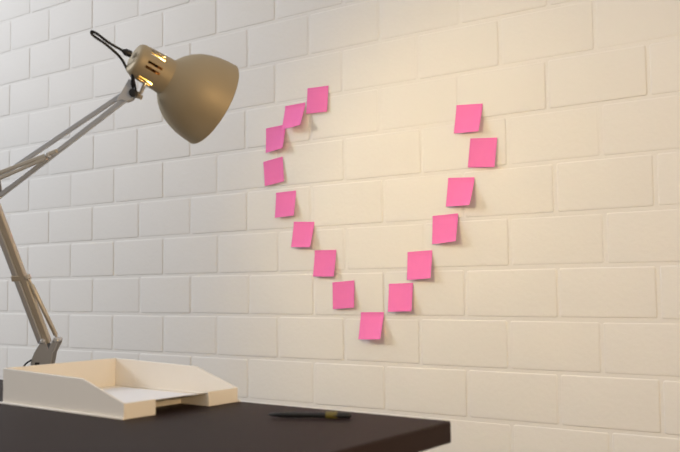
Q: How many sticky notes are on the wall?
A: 15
